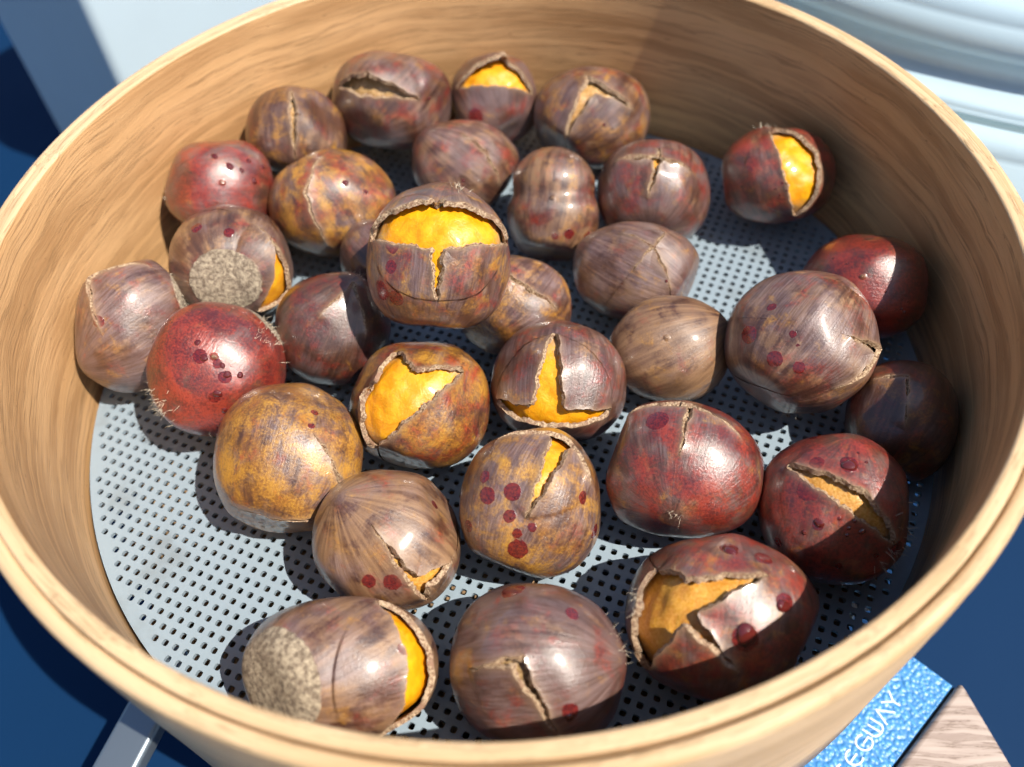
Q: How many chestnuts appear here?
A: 32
